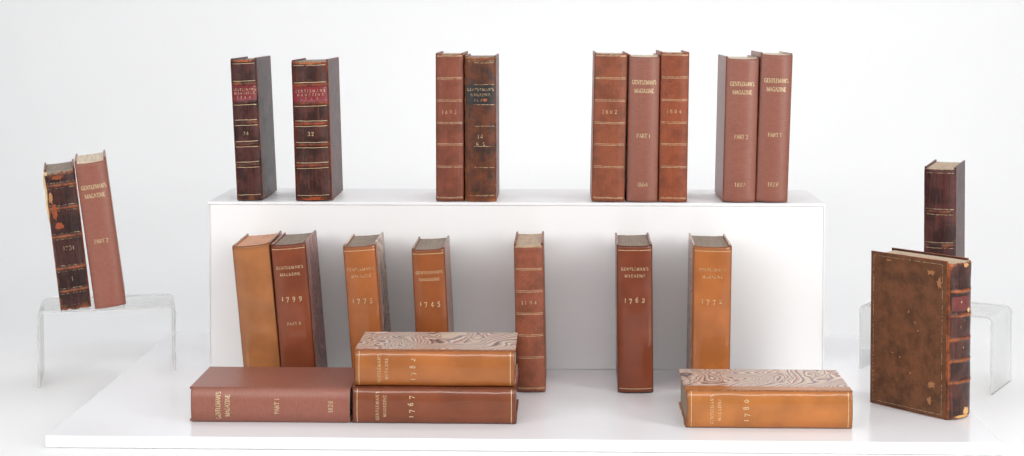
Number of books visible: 24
